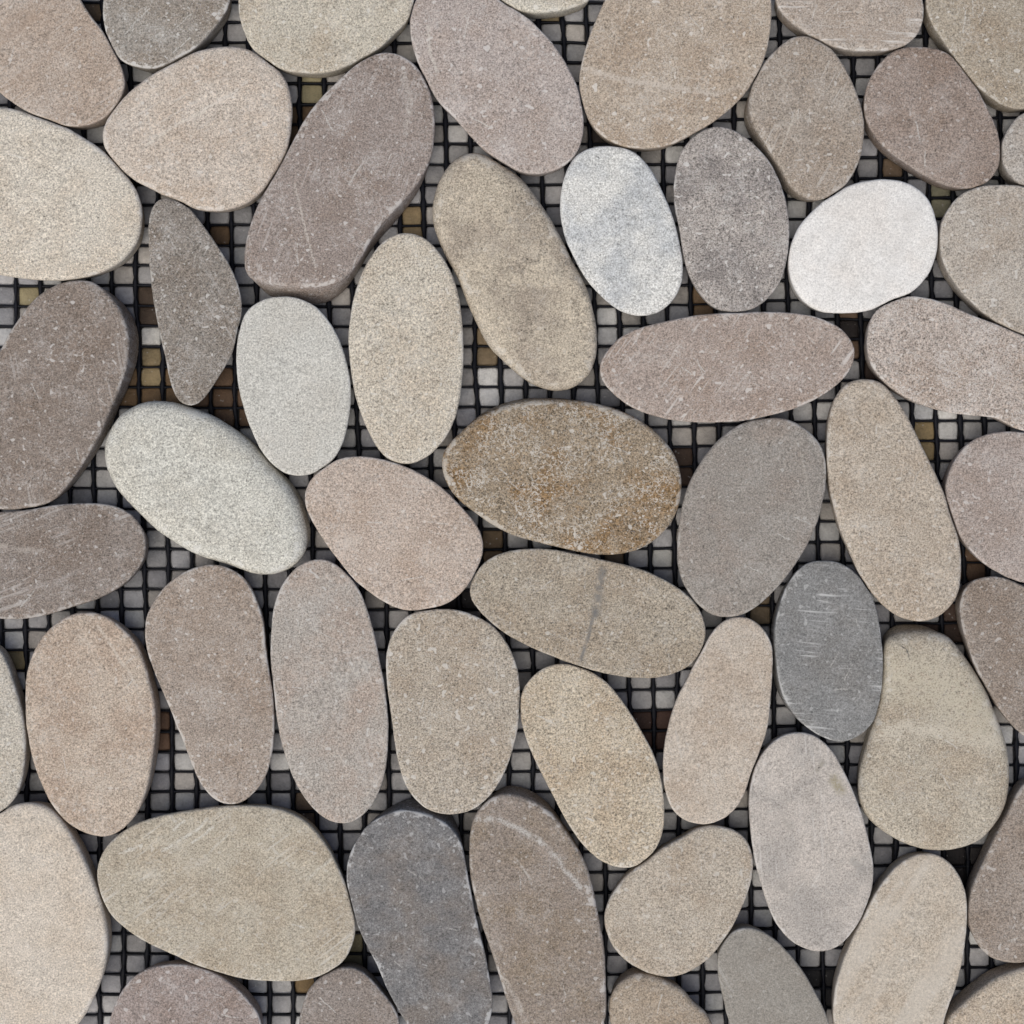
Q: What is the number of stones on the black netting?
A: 56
